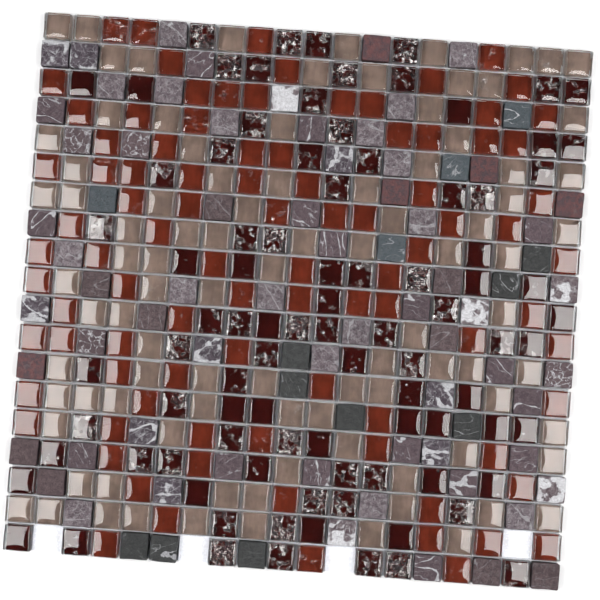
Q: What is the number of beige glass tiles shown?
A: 95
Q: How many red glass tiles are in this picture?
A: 92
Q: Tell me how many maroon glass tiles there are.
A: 91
